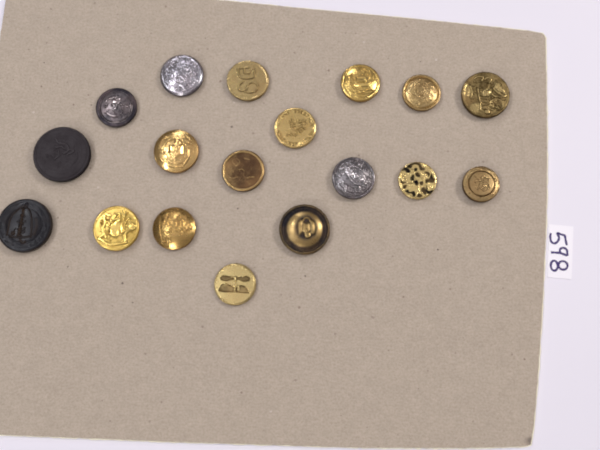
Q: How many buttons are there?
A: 18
